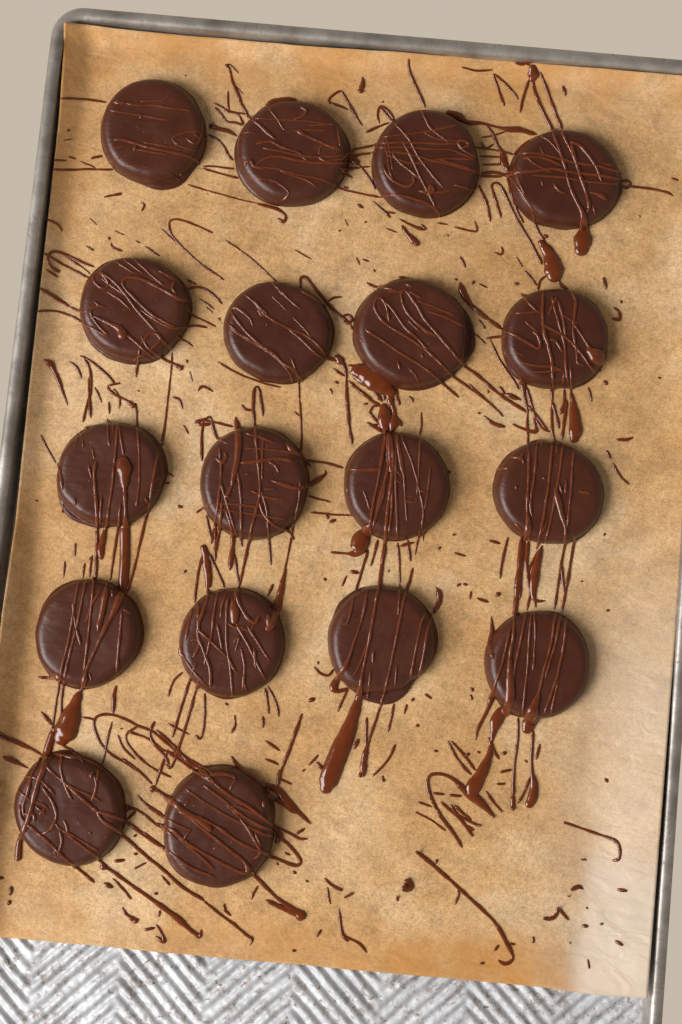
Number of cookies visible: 18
